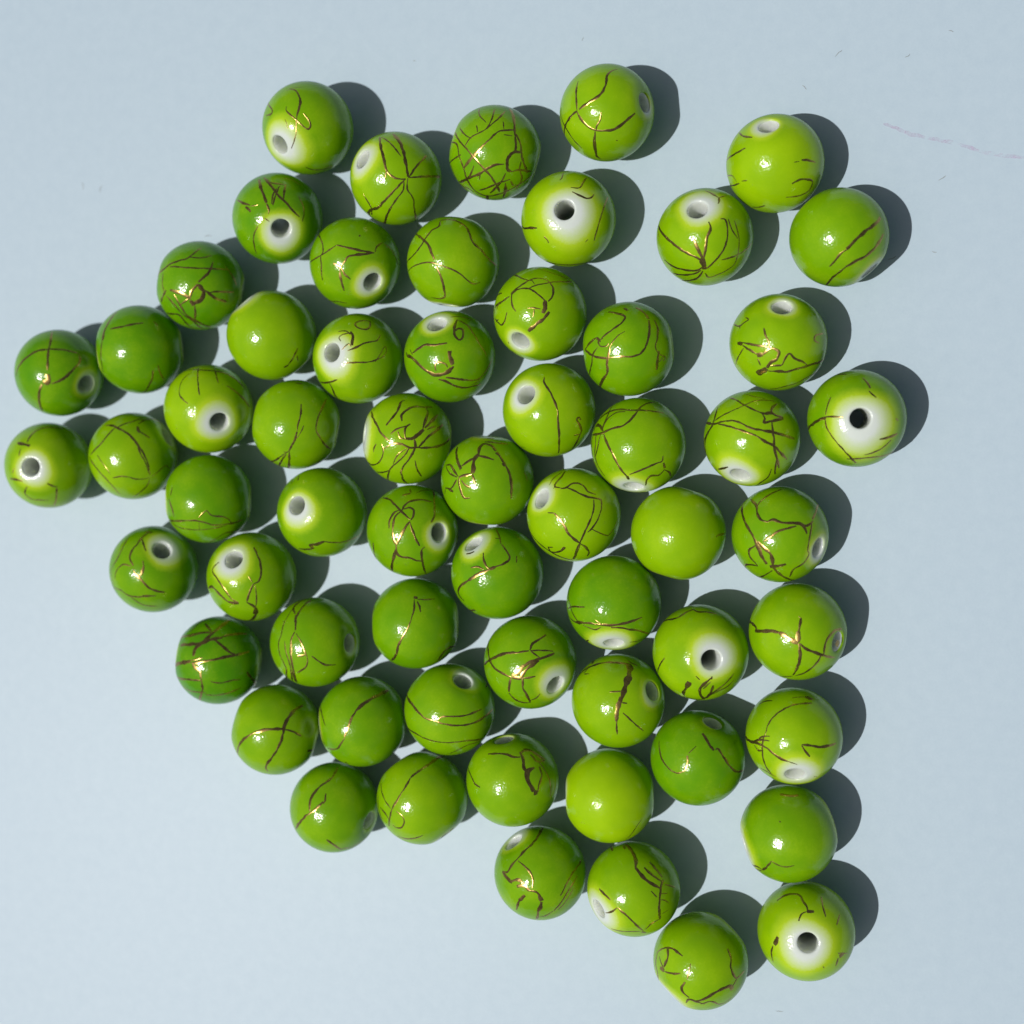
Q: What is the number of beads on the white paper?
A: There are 61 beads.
